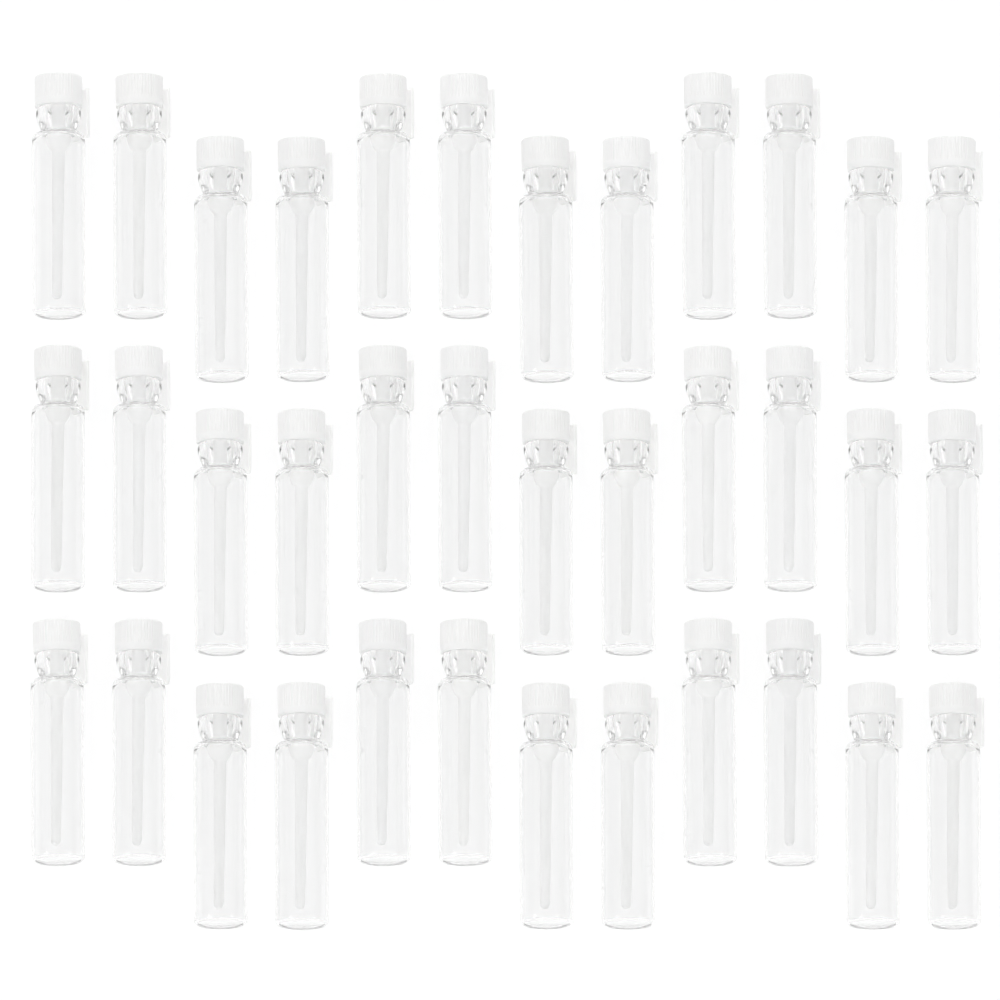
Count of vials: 36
